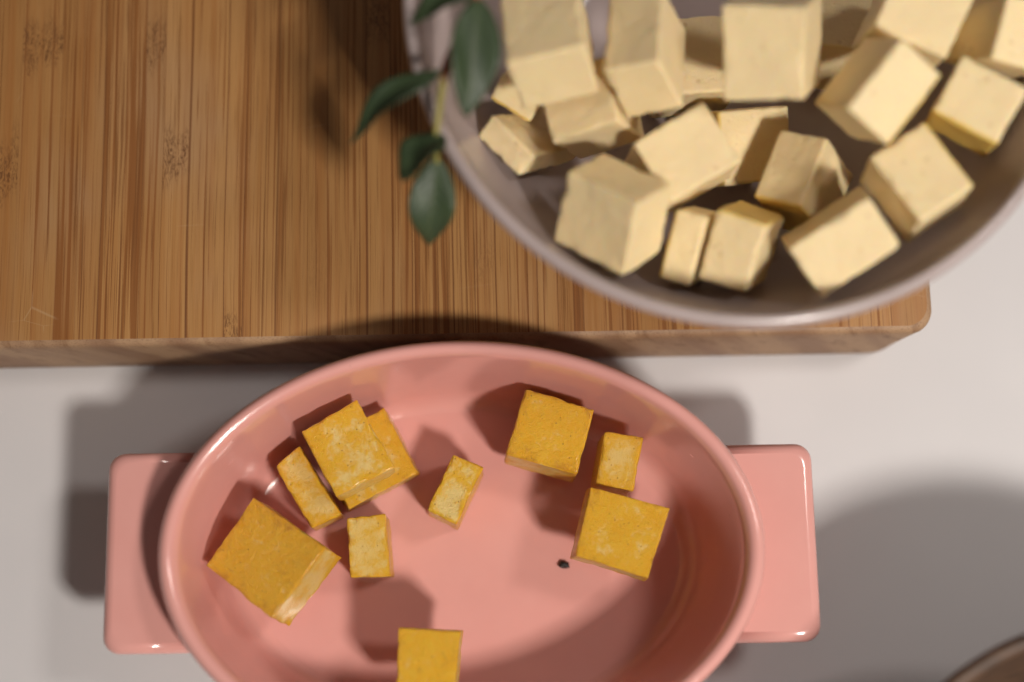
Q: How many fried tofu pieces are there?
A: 10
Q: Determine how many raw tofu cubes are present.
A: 20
